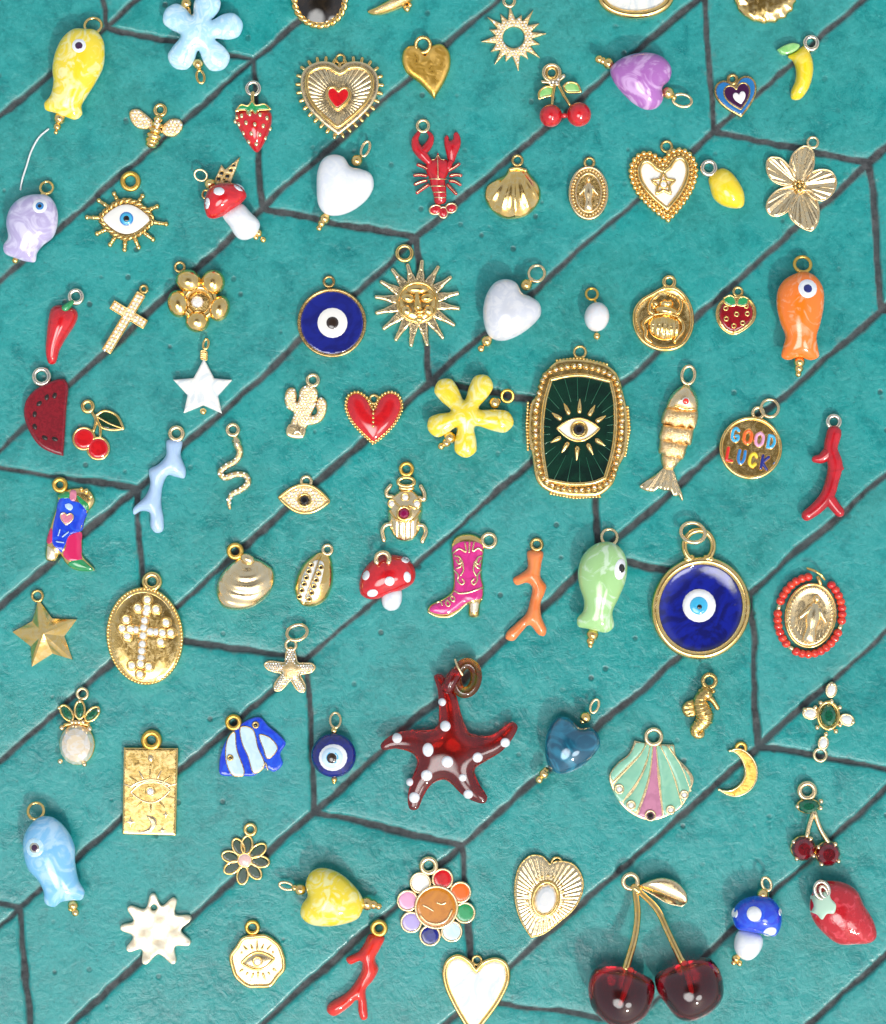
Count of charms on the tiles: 85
